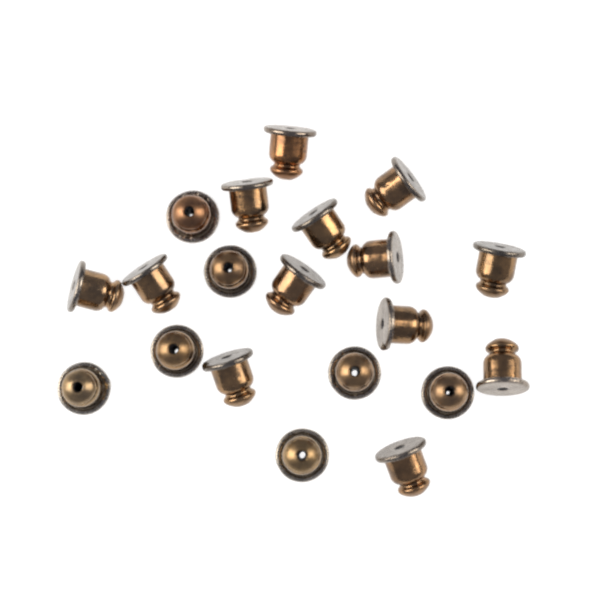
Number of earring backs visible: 20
